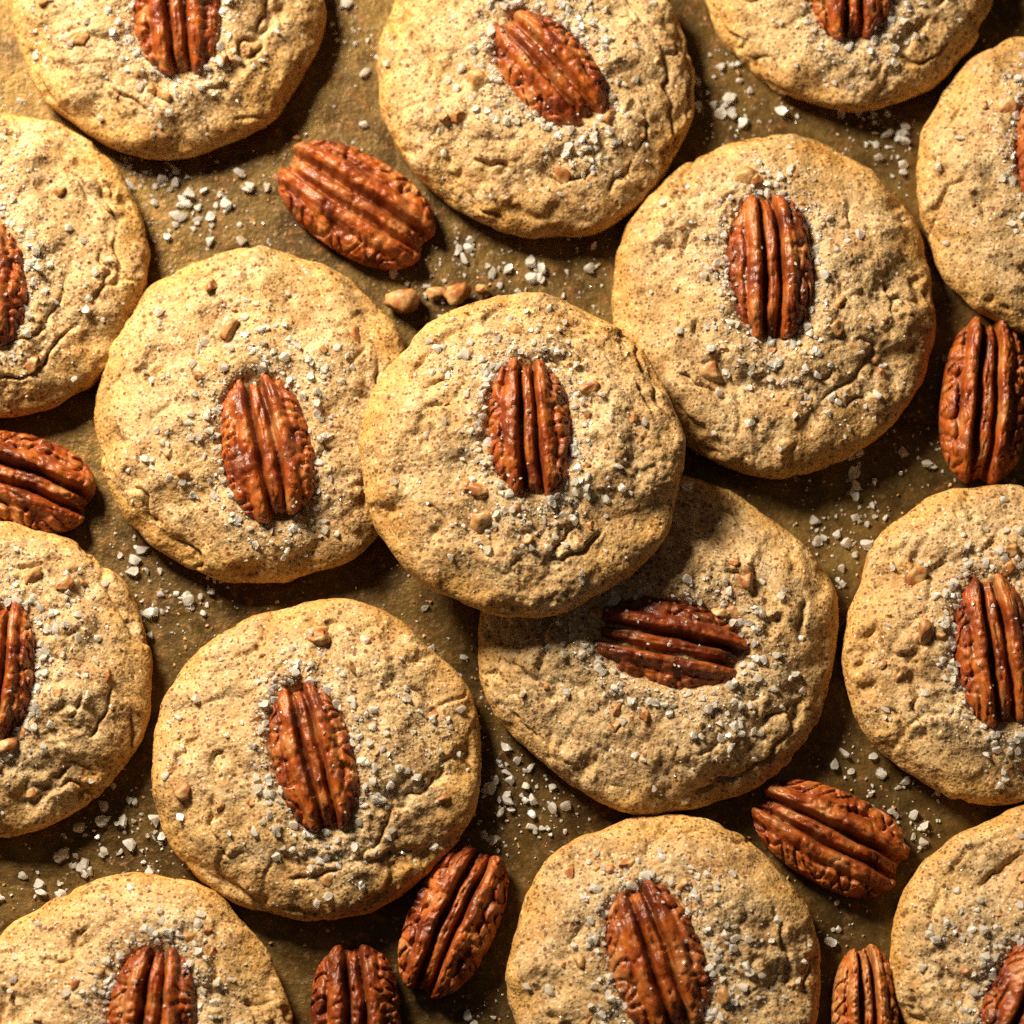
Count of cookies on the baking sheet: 15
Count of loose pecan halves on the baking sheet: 7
